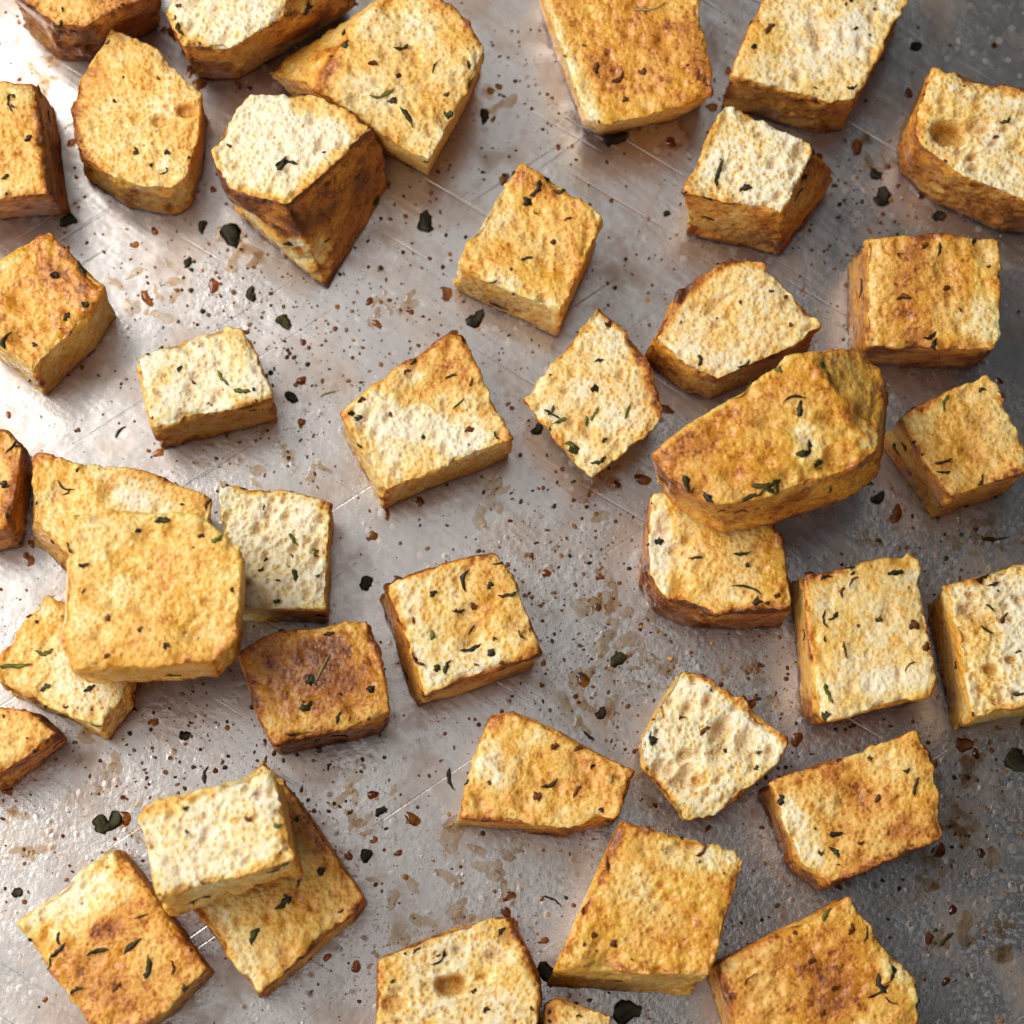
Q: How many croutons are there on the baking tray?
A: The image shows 40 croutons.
